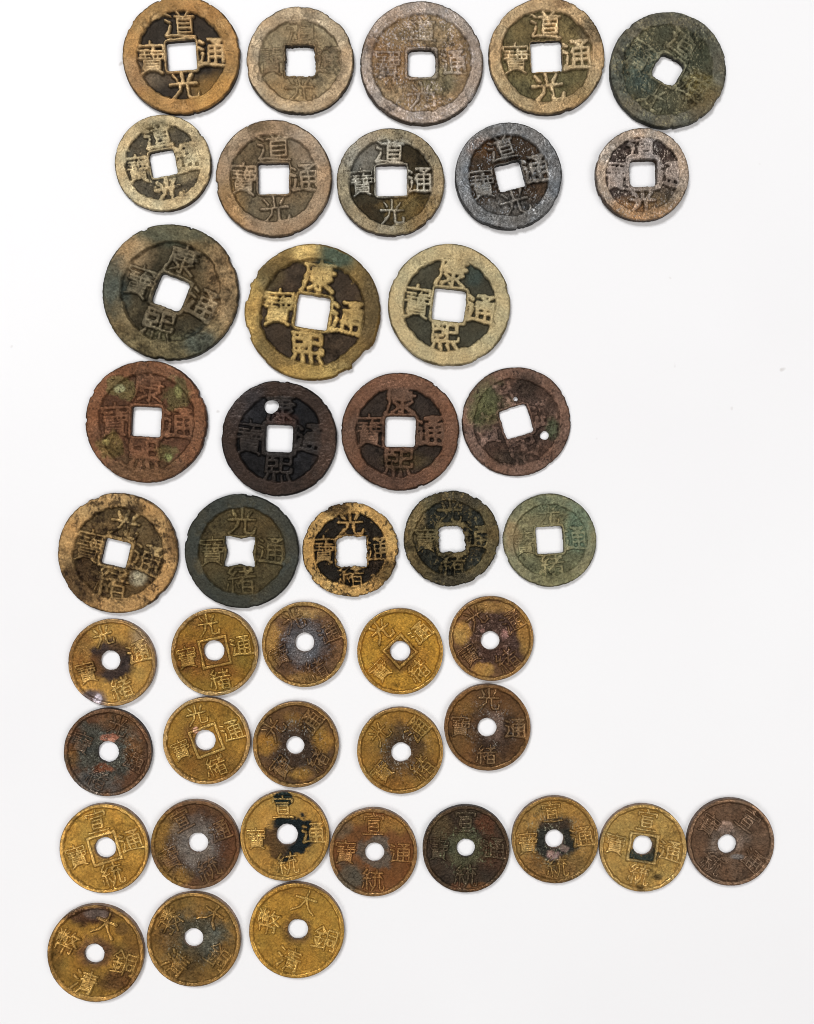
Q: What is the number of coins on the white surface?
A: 43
